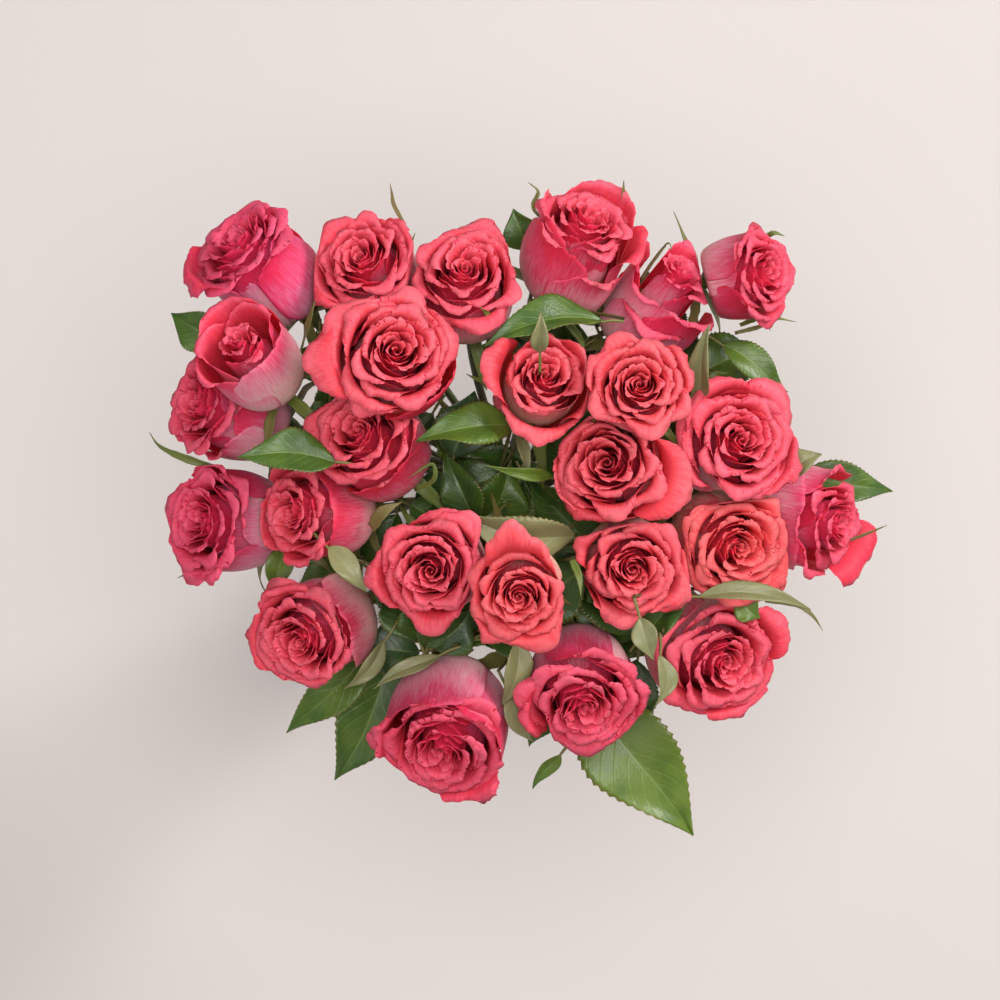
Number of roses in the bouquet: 25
